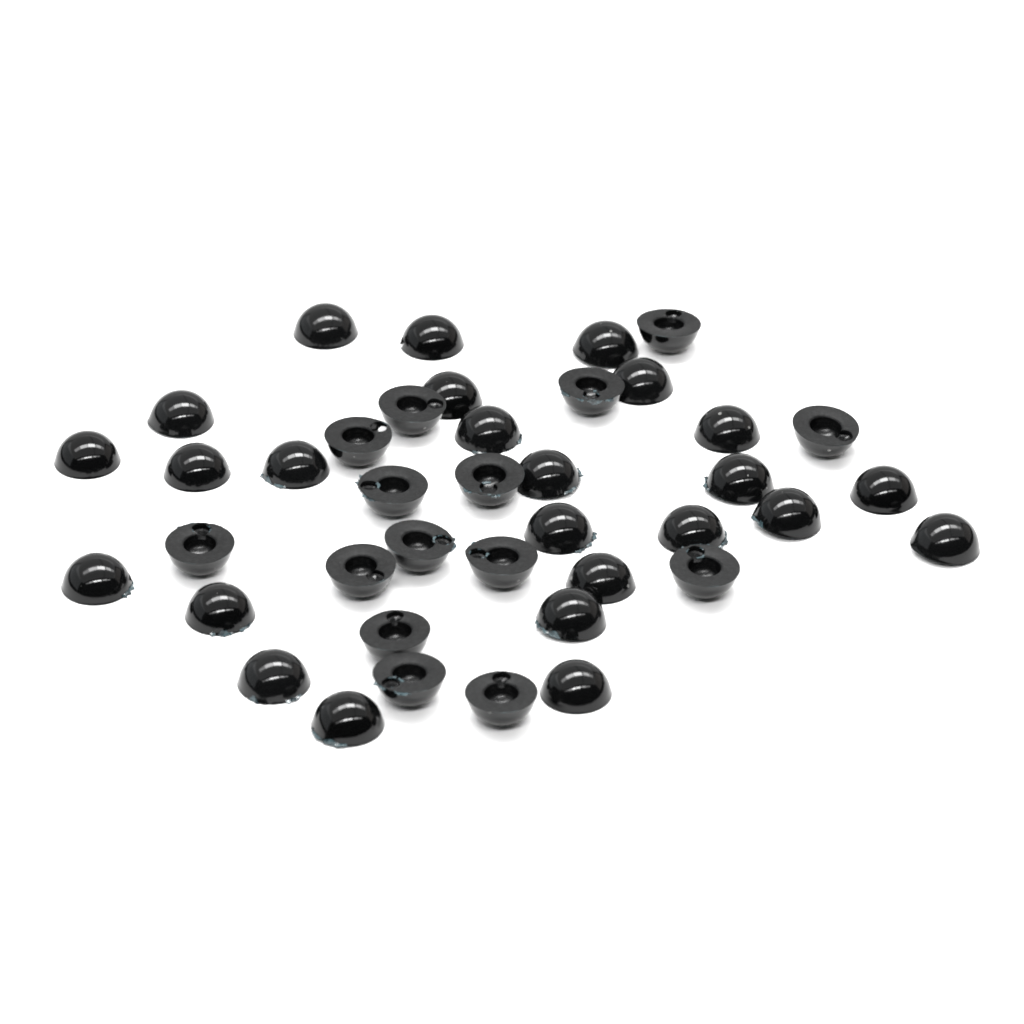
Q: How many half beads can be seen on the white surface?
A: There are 40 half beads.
